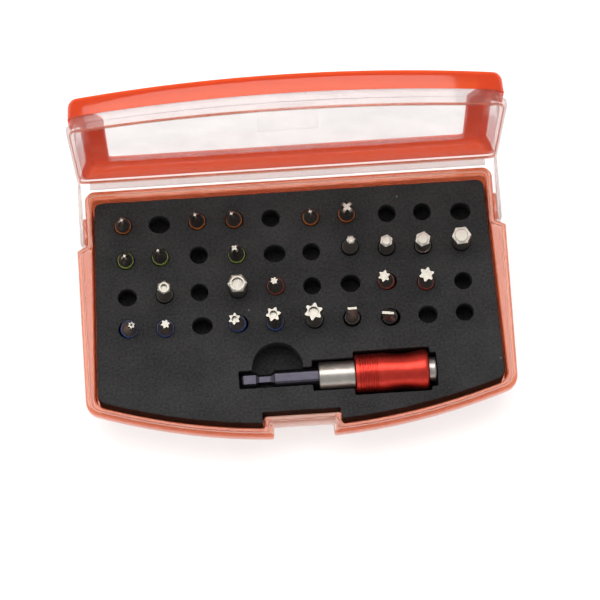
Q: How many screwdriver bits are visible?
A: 24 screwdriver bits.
